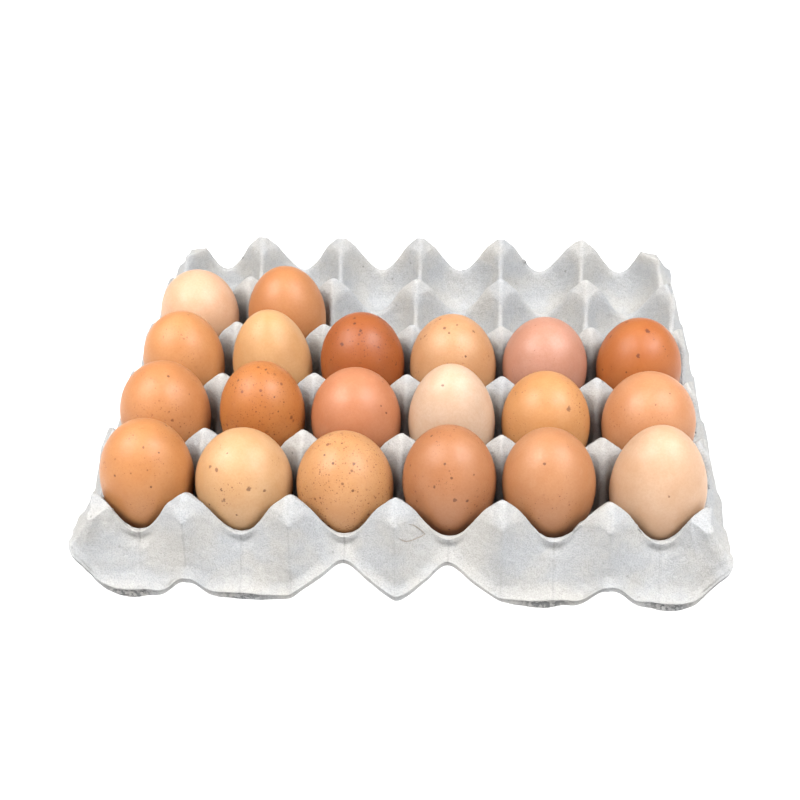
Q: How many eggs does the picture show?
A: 20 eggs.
